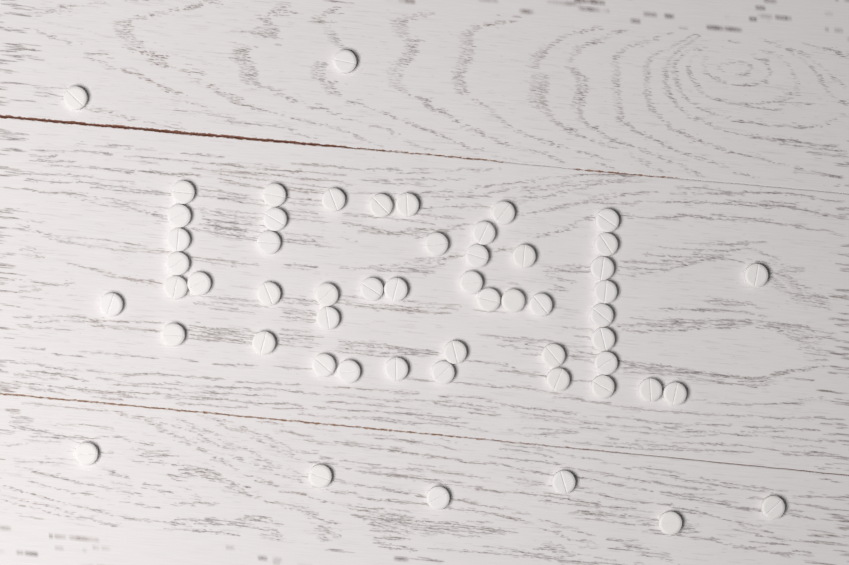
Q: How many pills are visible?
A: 55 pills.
